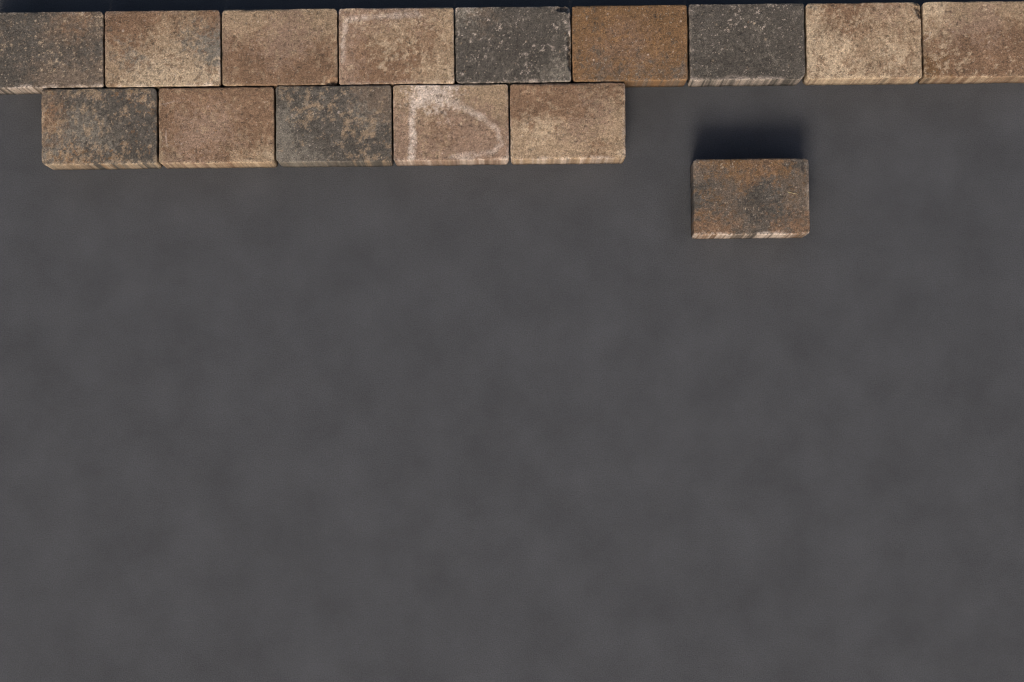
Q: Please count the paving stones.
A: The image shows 15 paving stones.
